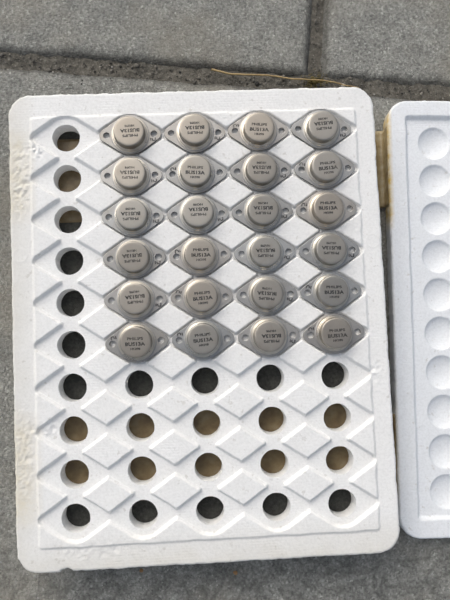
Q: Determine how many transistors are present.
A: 24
